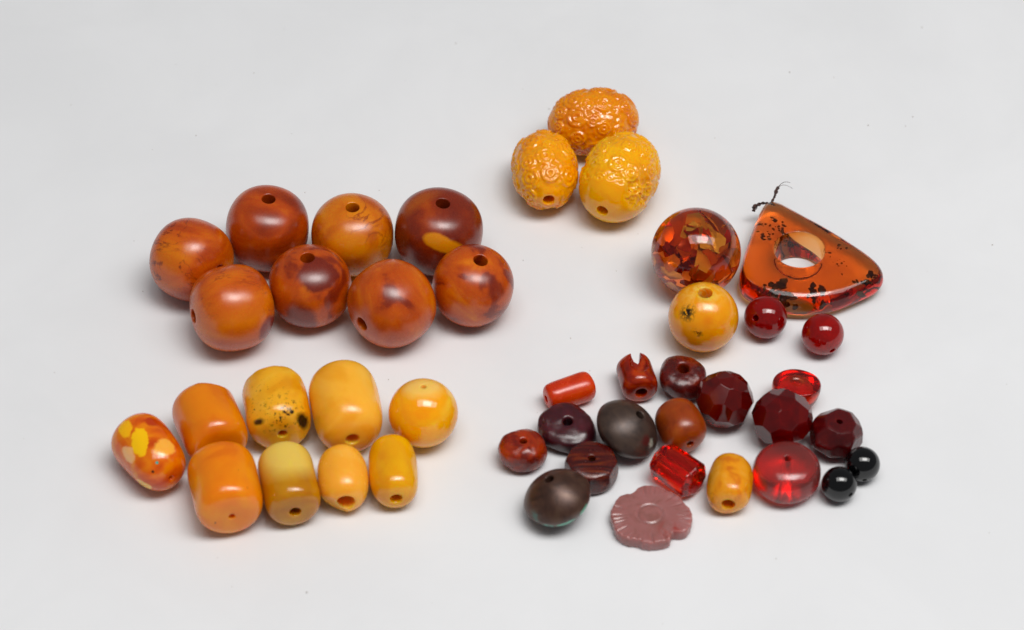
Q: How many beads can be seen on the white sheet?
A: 42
